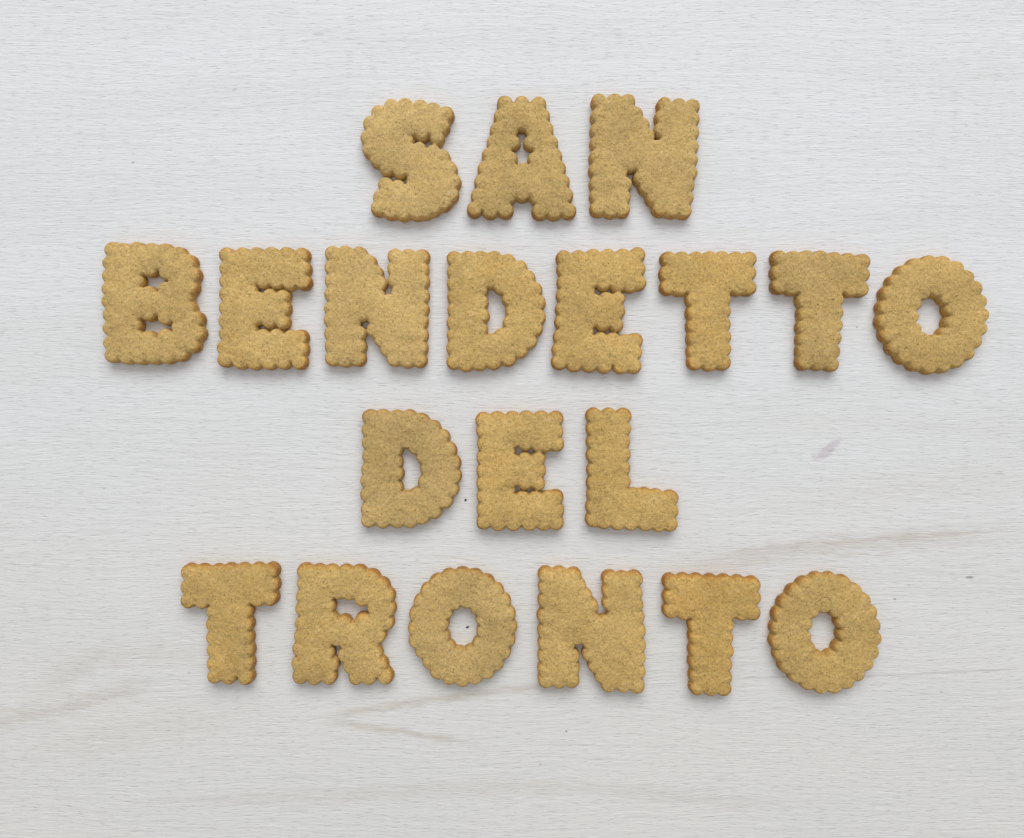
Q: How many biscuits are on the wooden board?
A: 20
